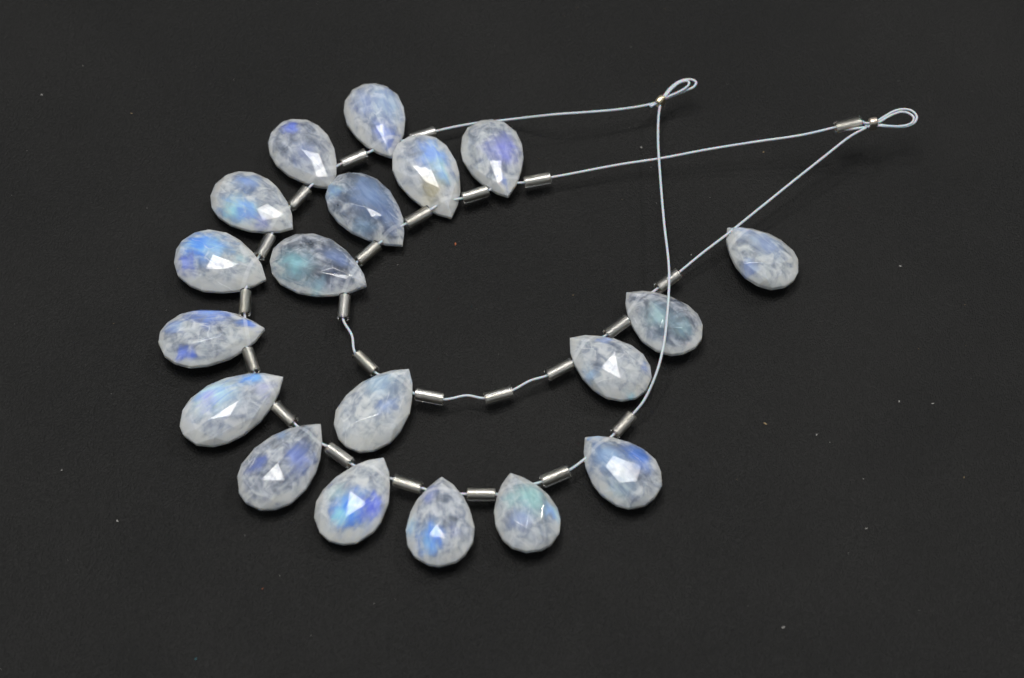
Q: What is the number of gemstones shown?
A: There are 19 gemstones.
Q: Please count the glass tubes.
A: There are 24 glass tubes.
